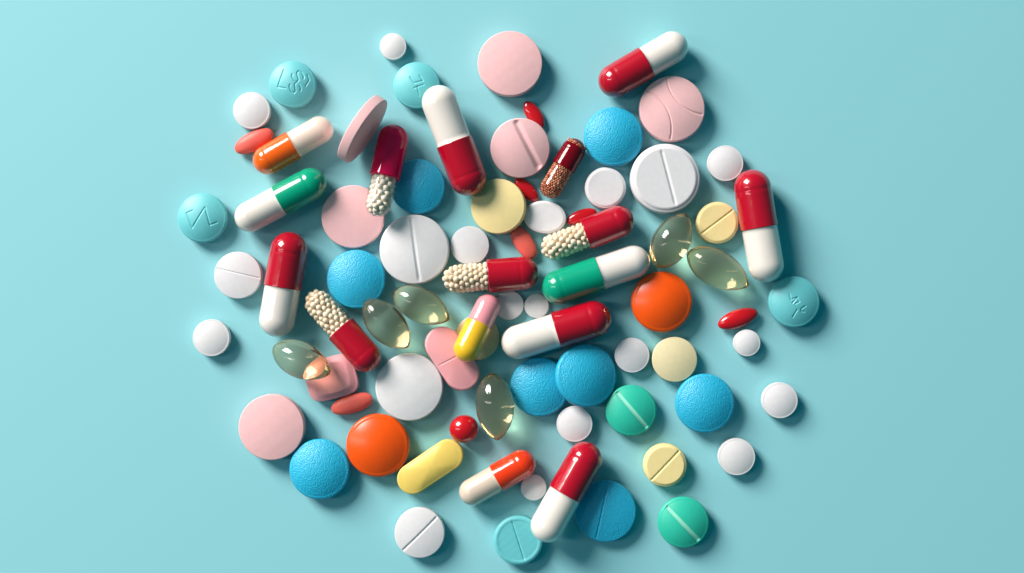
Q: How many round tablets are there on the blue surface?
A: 47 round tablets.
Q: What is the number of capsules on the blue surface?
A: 16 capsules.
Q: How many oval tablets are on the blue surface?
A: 10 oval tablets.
